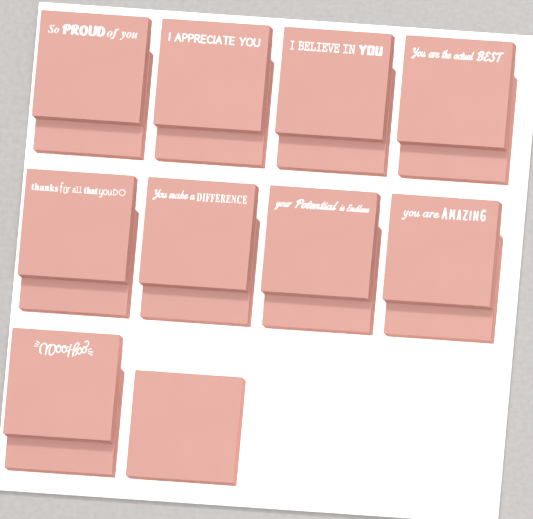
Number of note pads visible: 19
